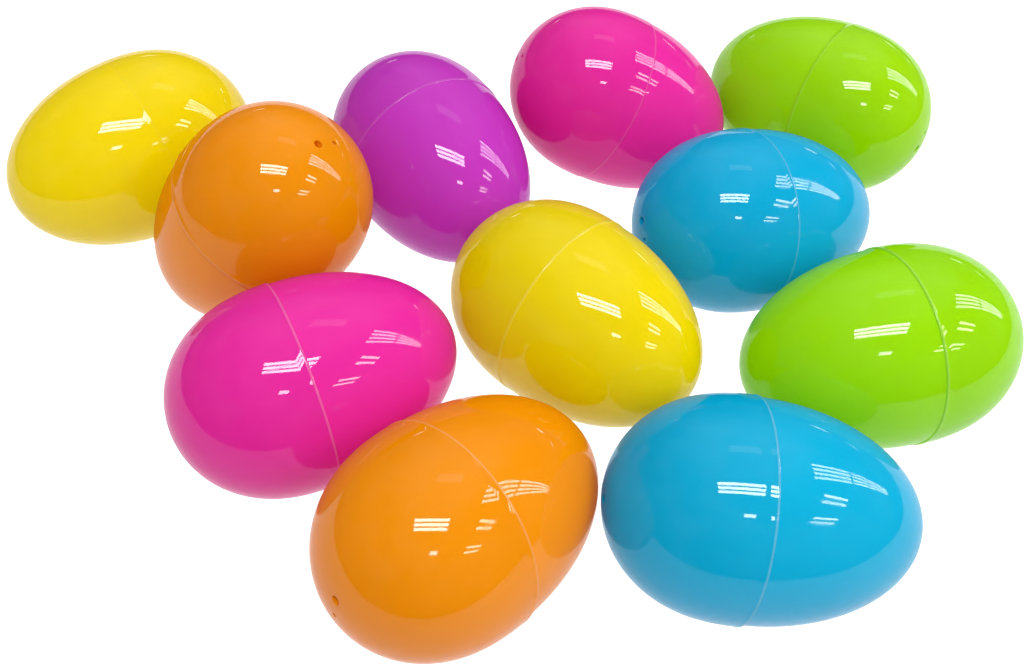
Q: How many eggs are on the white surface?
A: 11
